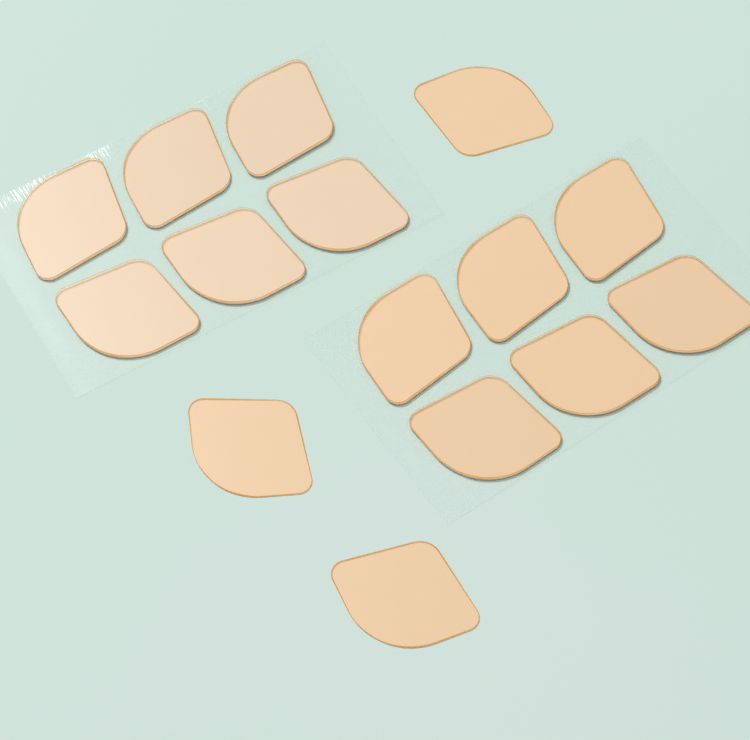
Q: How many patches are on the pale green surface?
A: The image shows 15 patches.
